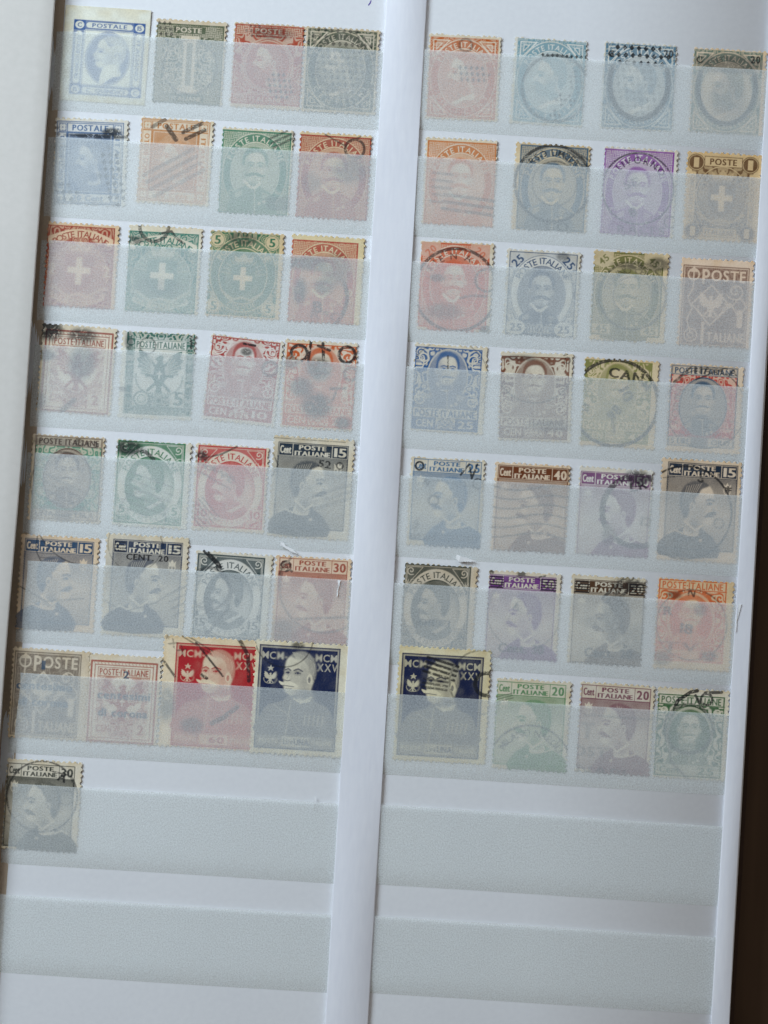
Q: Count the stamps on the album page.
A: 57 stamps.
